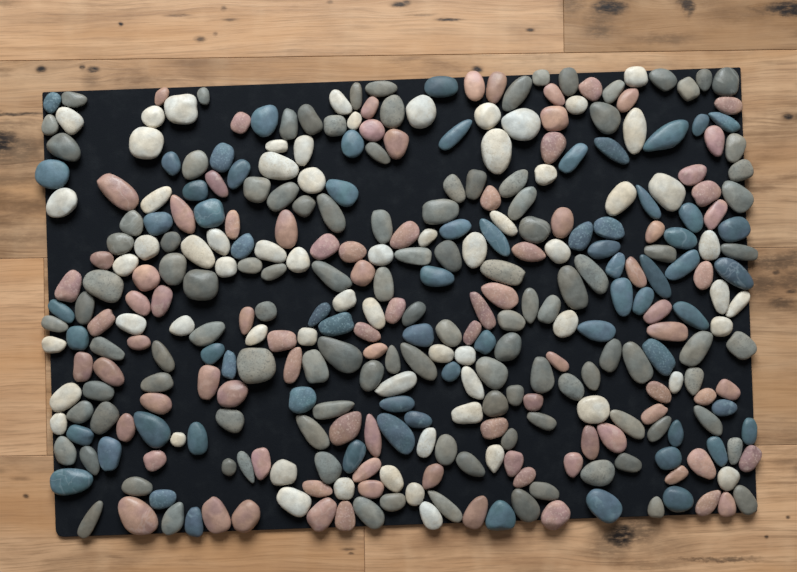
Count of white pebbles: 65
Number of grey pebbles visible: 113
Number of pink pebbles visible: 88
